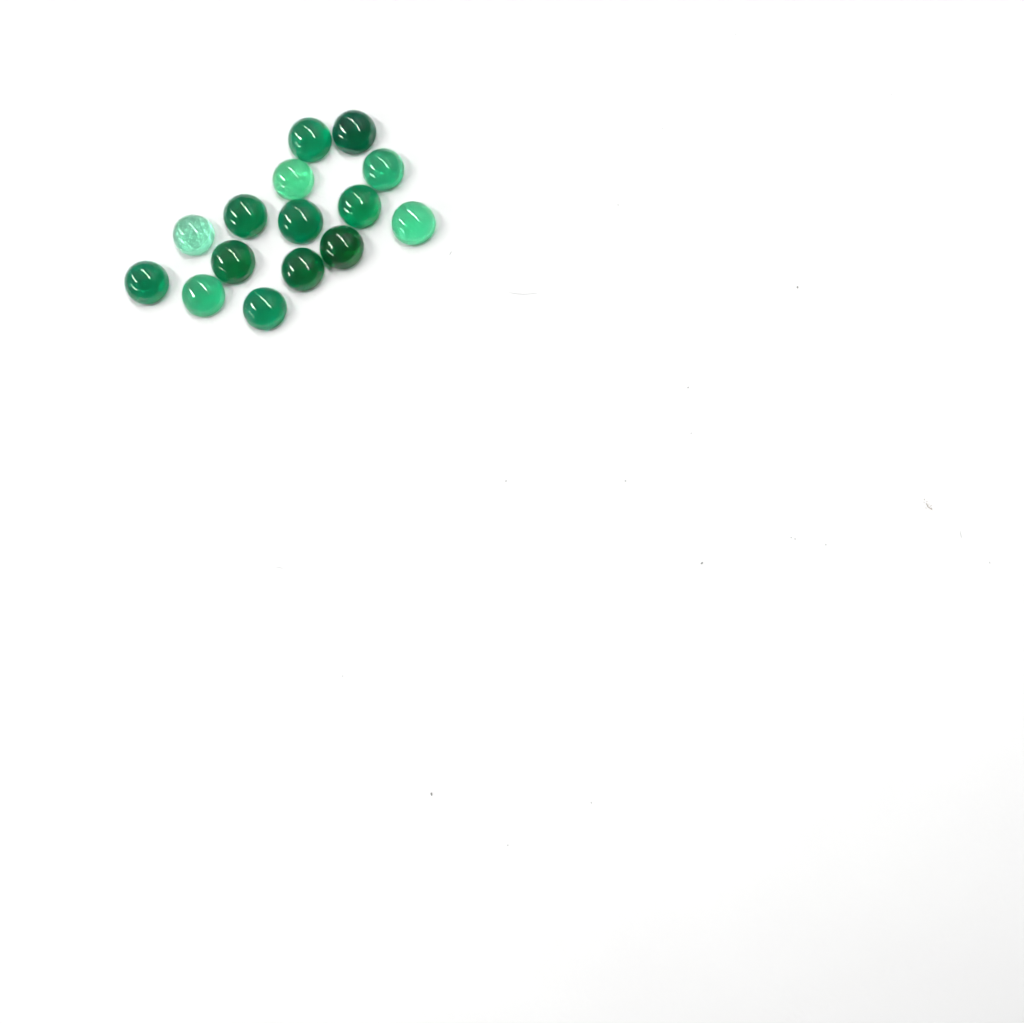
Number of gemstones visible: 15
